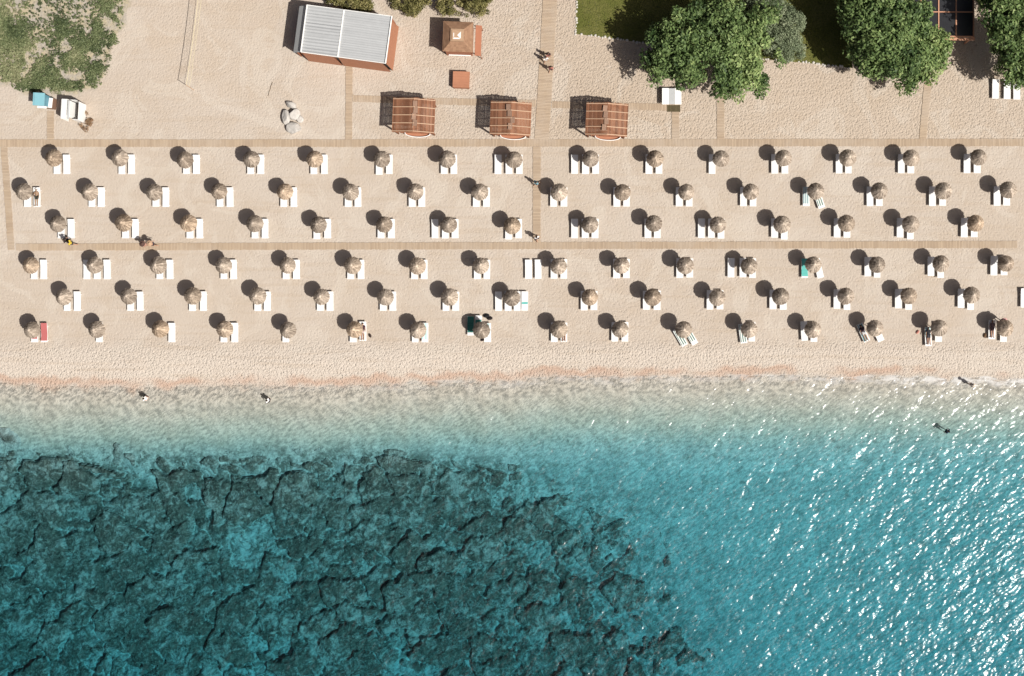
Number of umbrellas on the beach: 93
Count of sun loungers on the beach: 198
